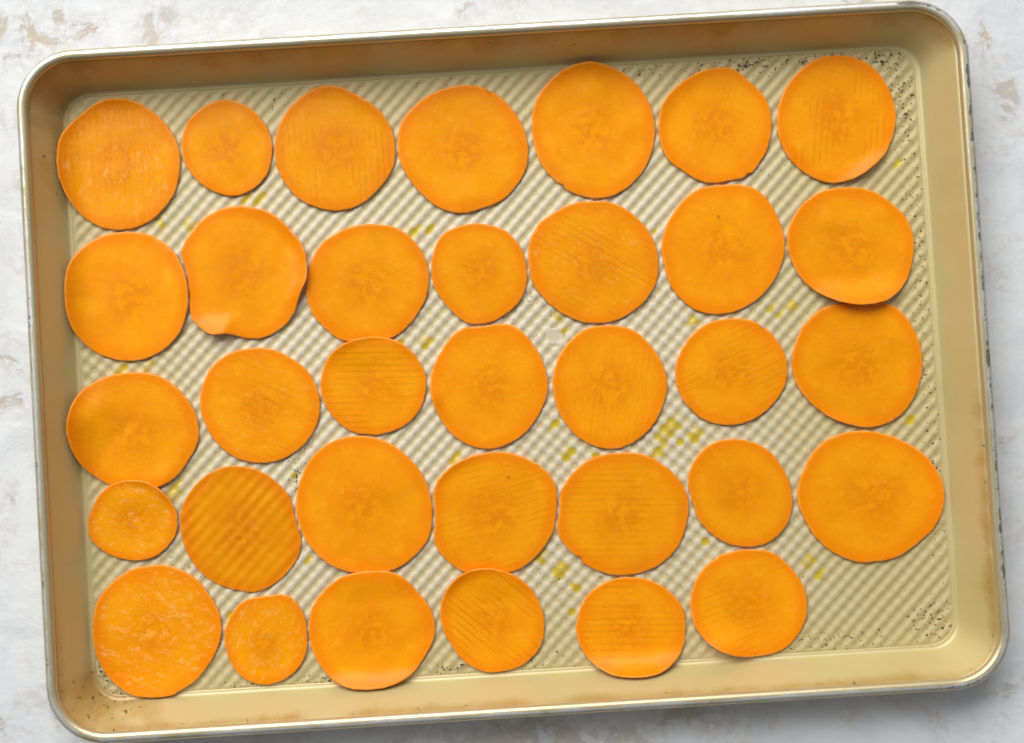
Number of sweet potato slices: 34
